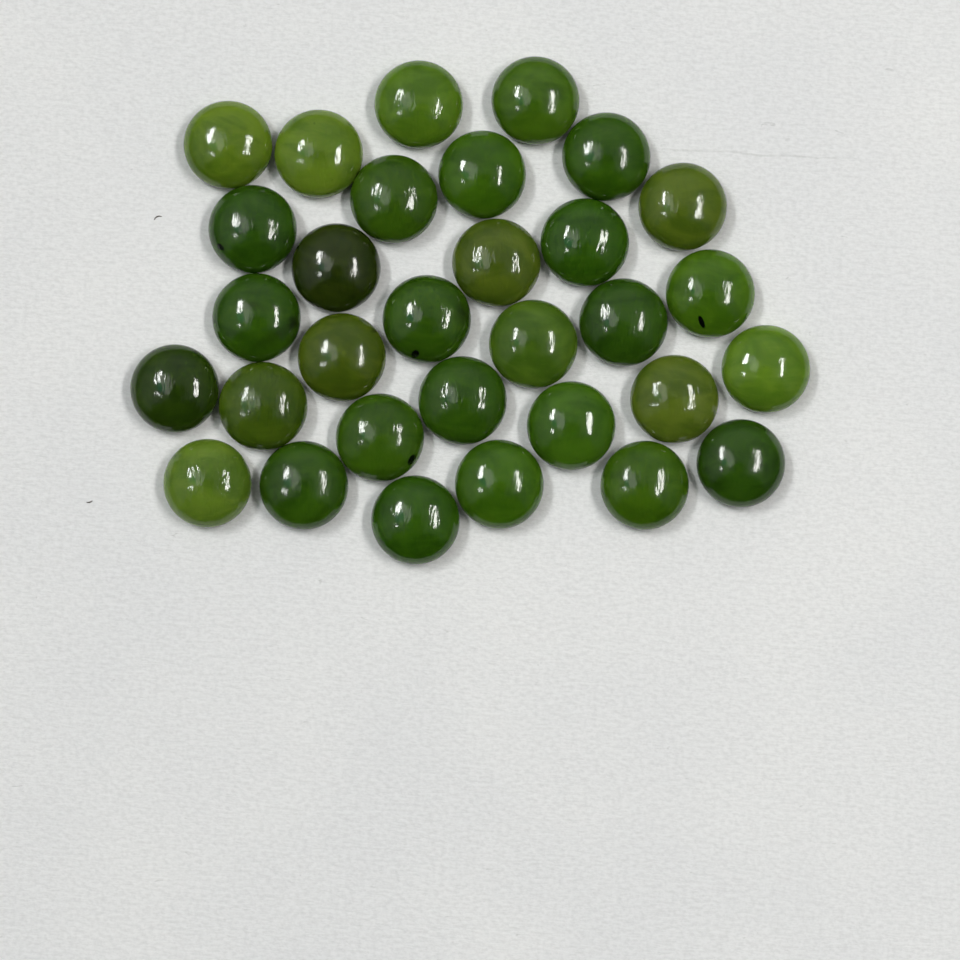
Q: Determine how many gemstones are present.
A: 31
